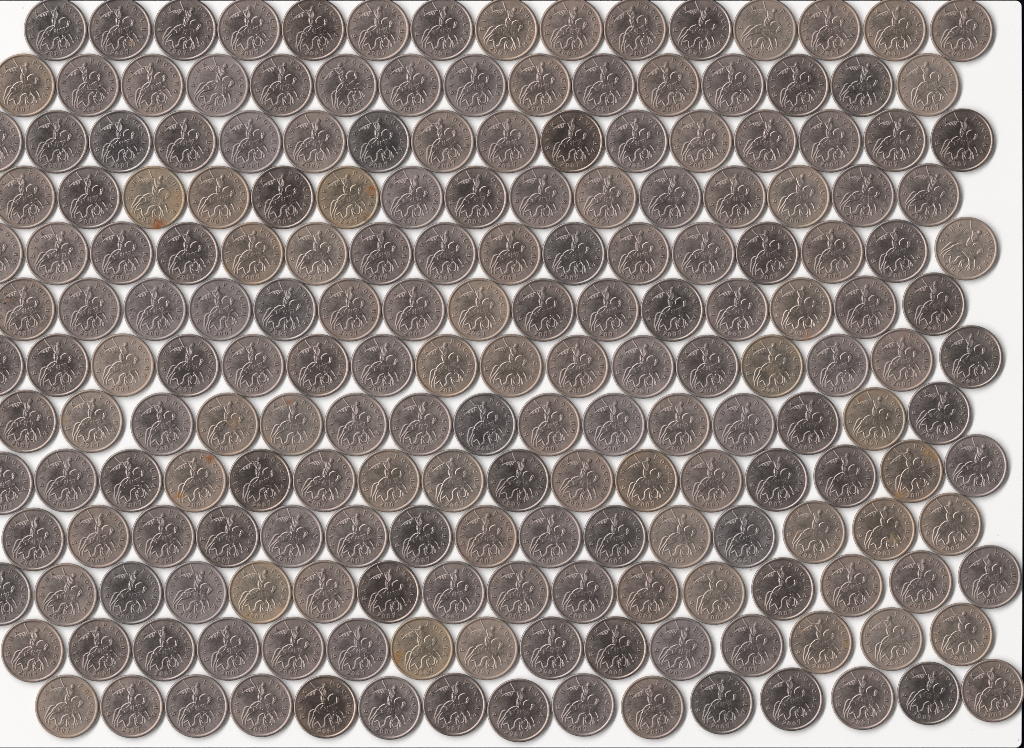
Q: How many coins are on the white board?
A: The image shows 200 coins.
